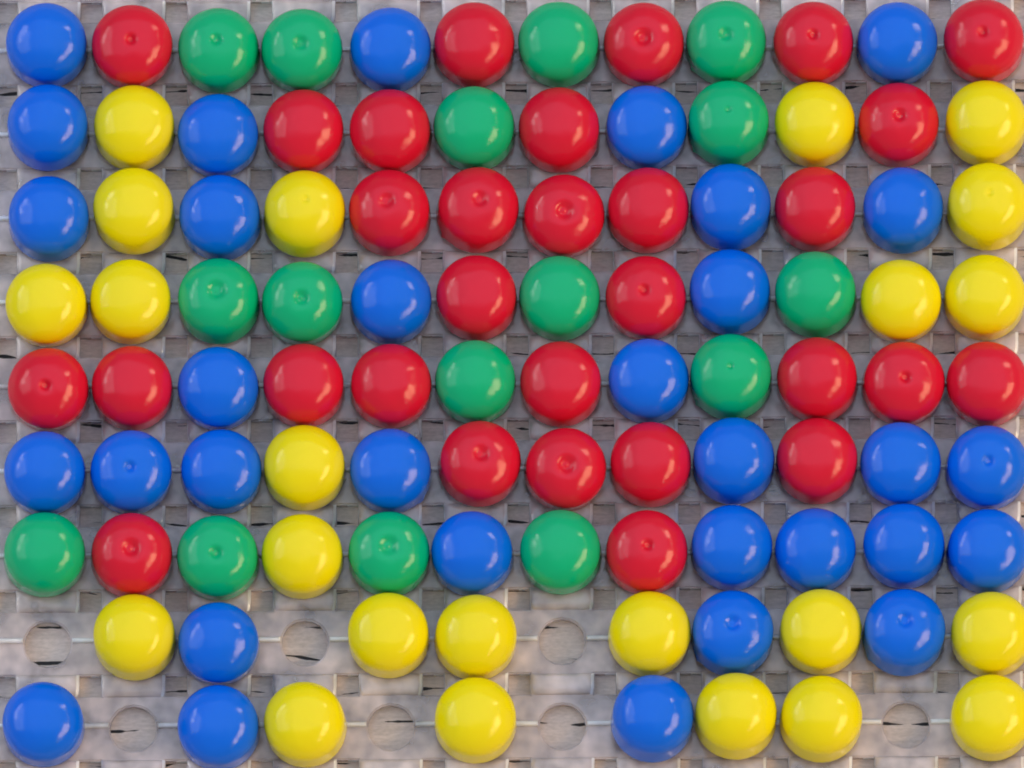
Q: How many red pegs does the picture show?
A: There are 30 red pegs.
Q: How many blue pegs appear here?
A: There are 32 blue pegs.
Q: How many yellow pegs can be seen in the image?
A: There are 23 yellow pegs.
